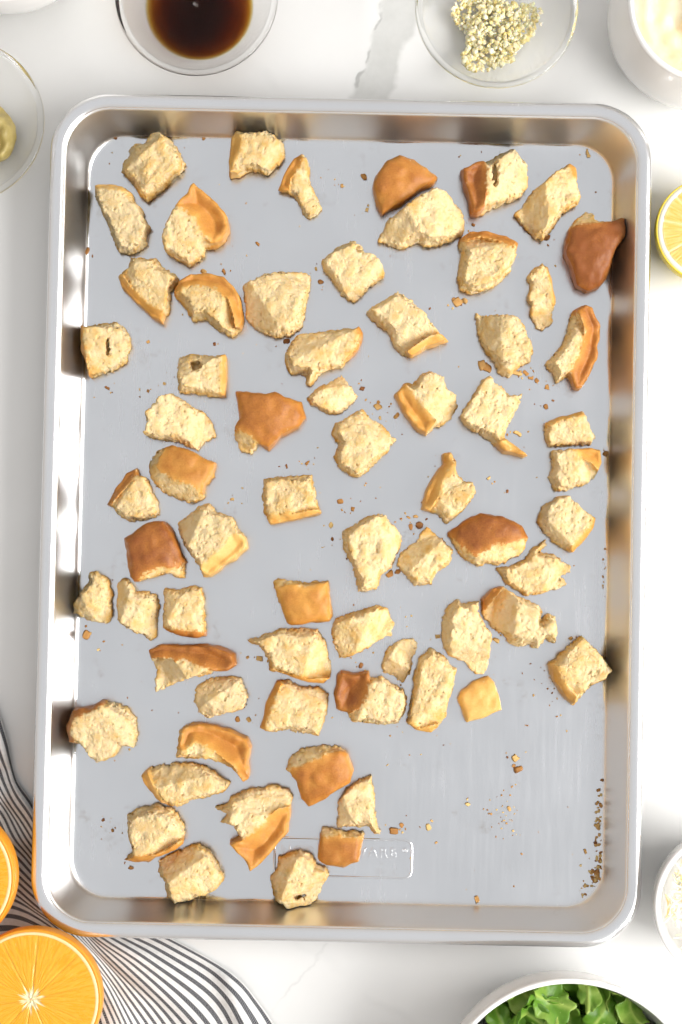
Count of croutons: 67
